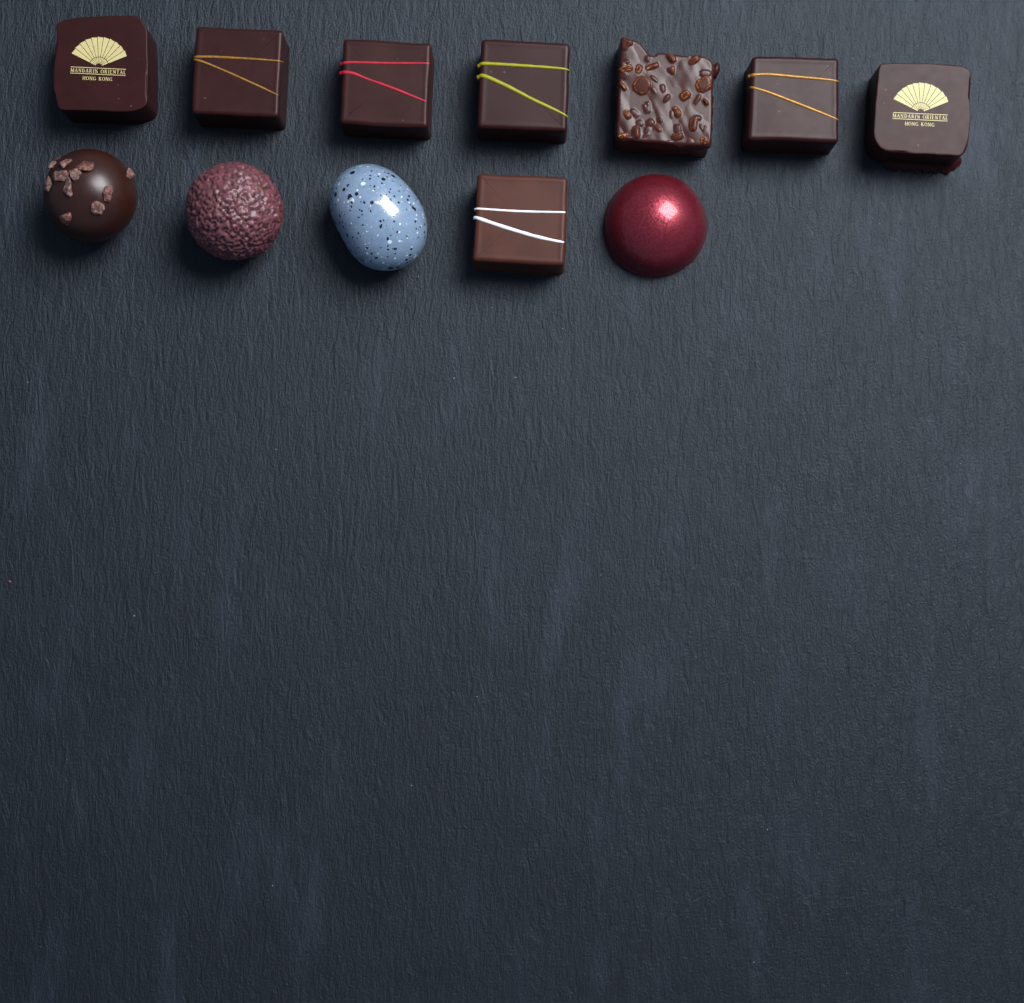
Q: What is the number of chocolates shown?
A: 12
